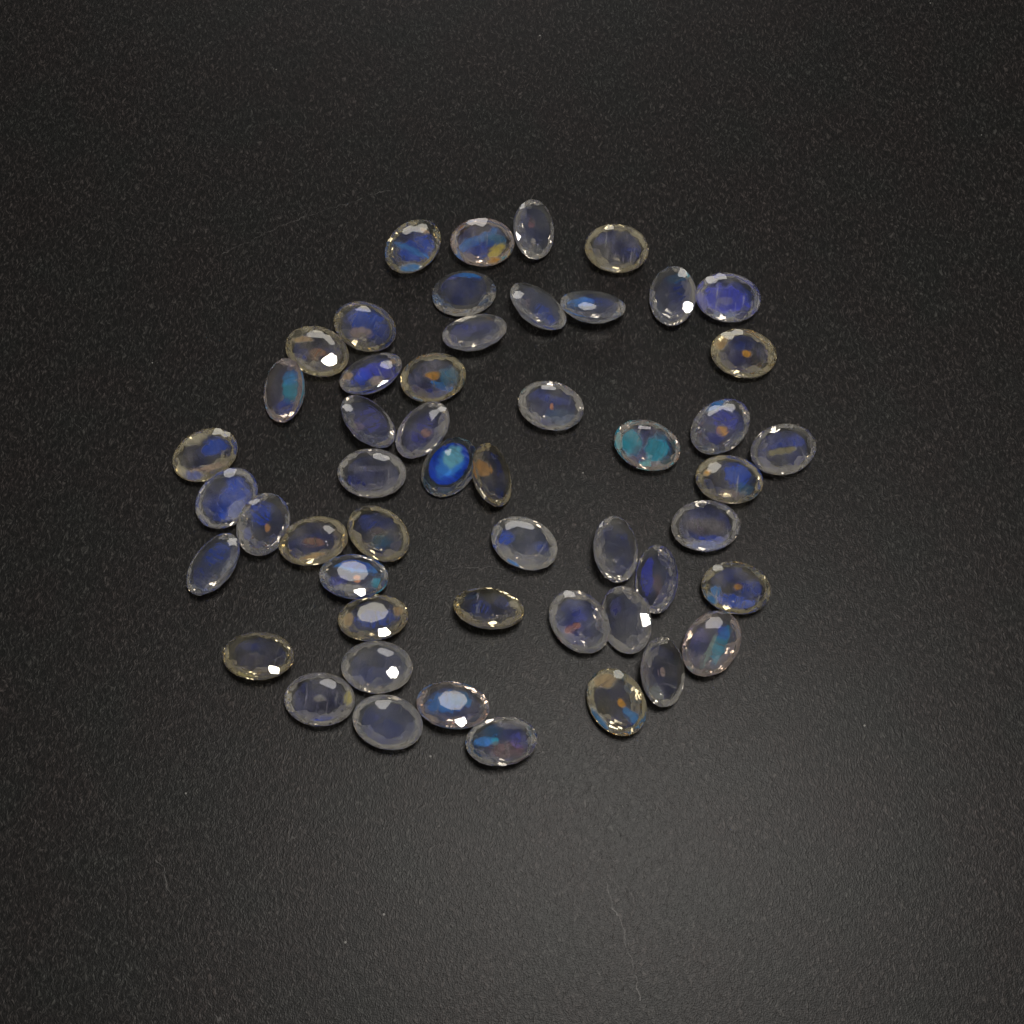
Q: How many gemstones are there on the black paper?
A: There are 51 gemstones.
